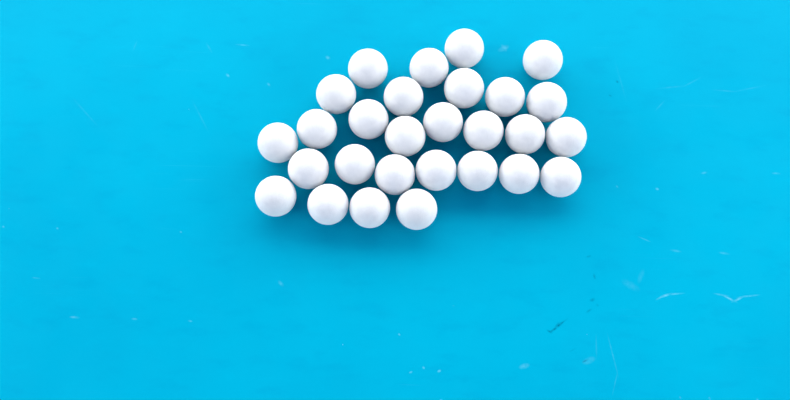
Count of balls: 28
